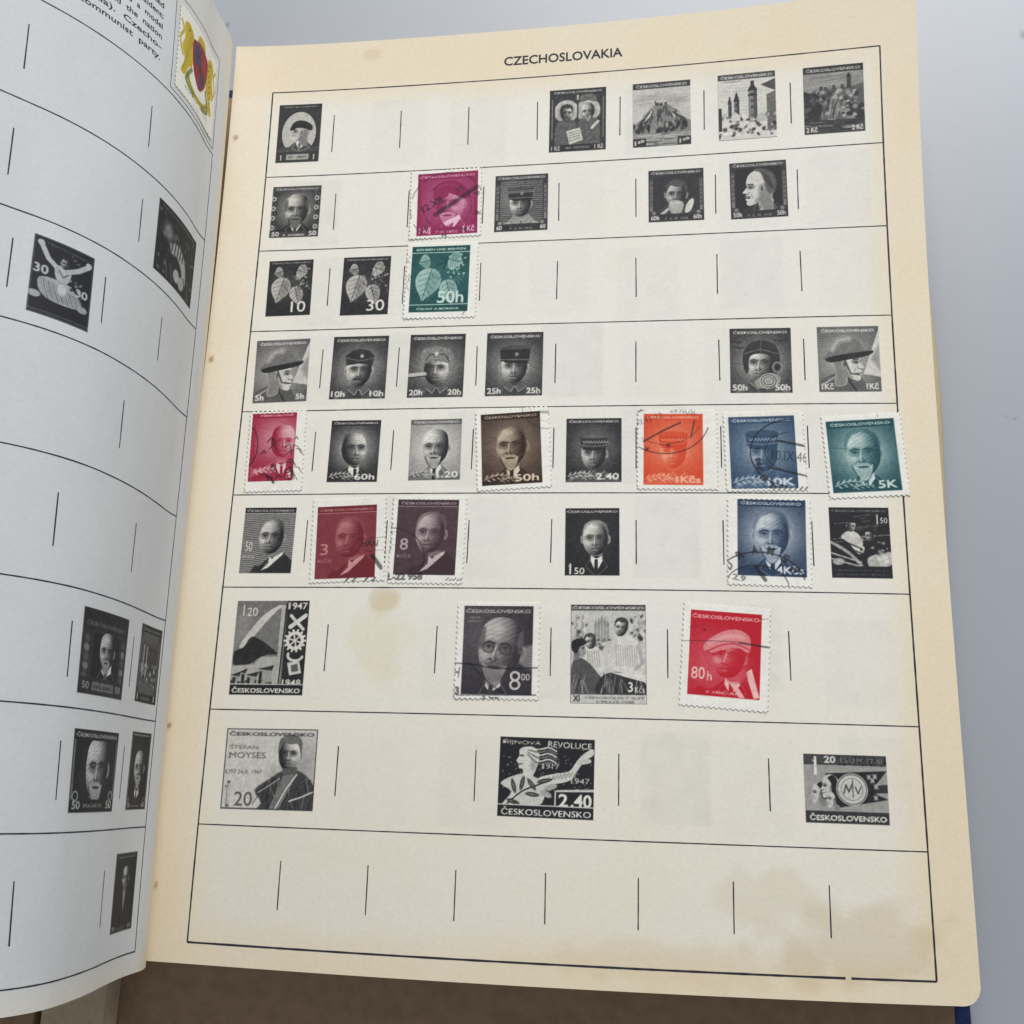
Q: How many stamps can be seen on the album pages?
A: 48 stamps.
